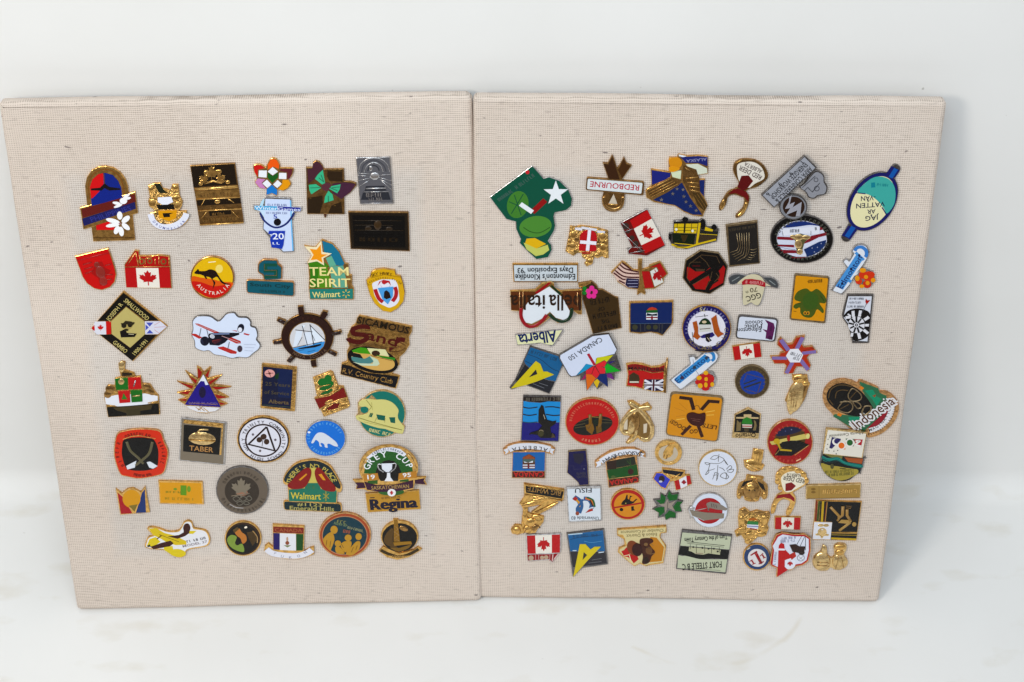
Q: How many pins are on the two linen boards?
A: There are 104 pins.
